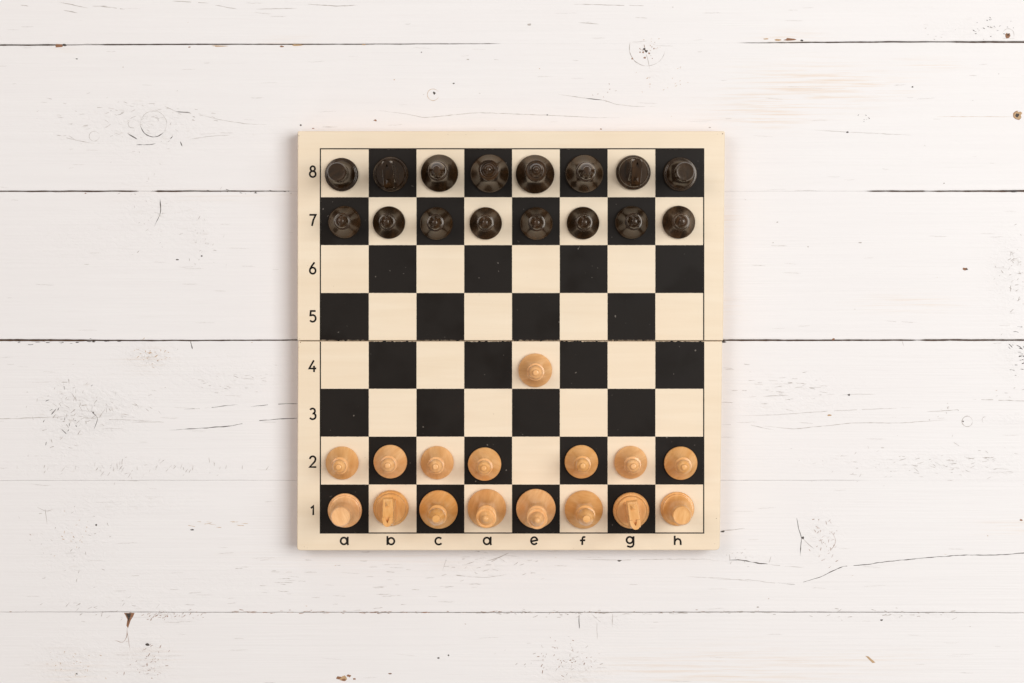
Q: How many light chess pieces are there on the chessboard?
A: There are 16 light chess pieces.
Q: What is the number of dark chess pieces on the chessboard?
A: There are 16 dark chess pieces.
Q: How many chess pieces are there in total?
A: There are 32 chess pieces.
